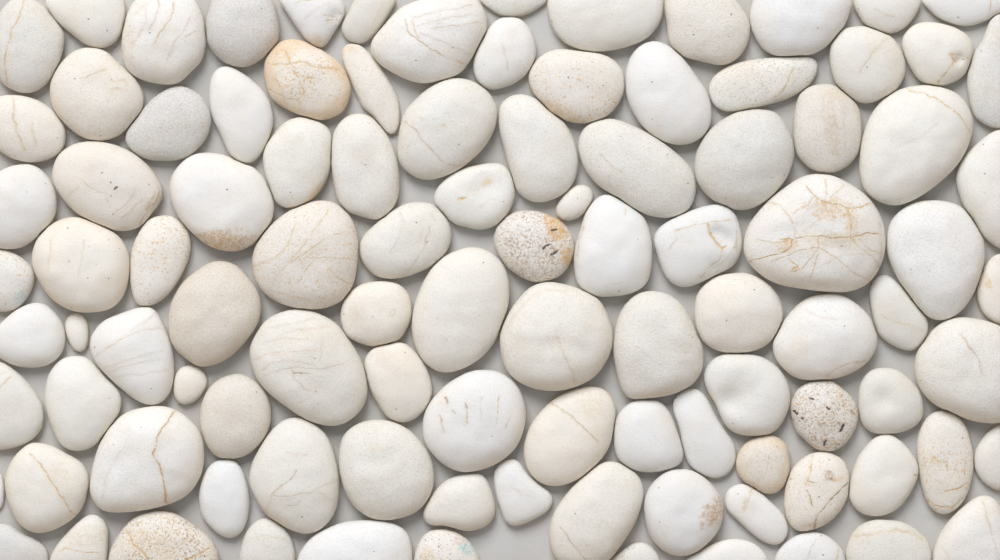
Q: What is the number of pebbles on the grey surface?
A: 103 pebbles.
